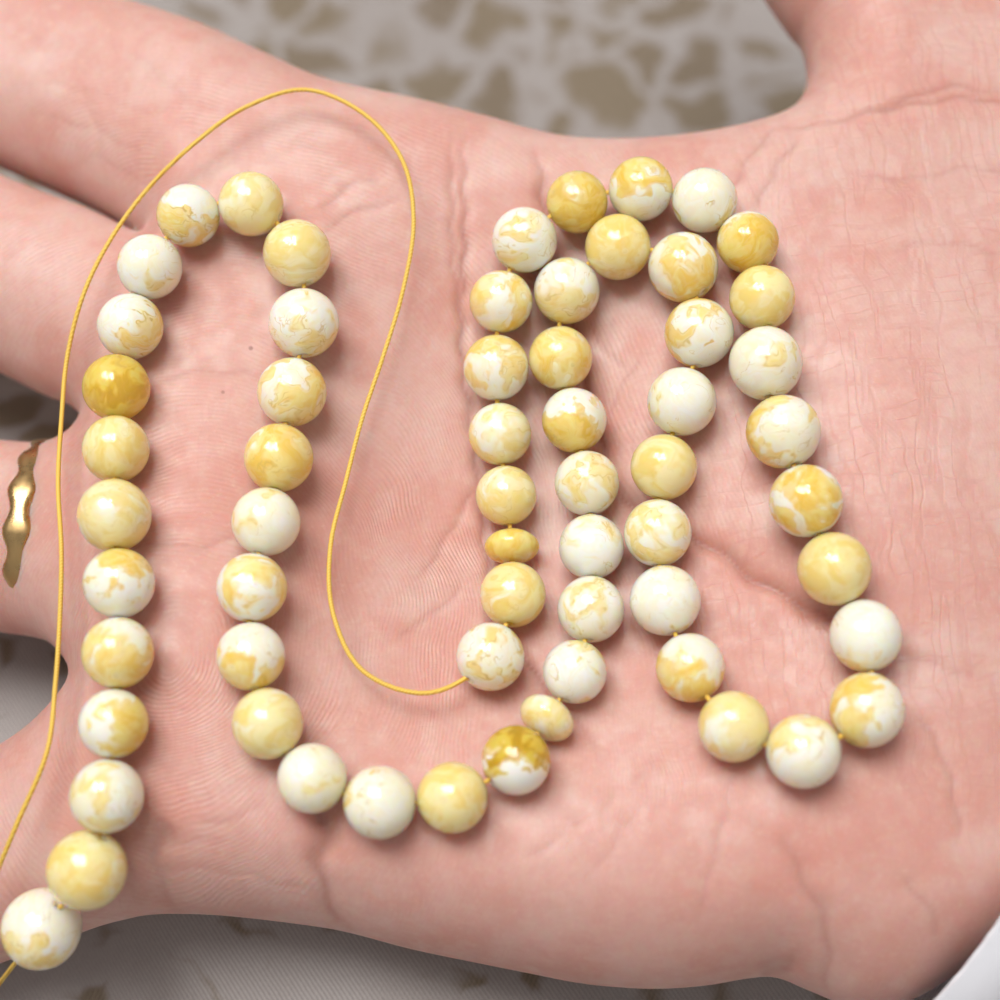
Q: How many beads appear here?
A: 62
